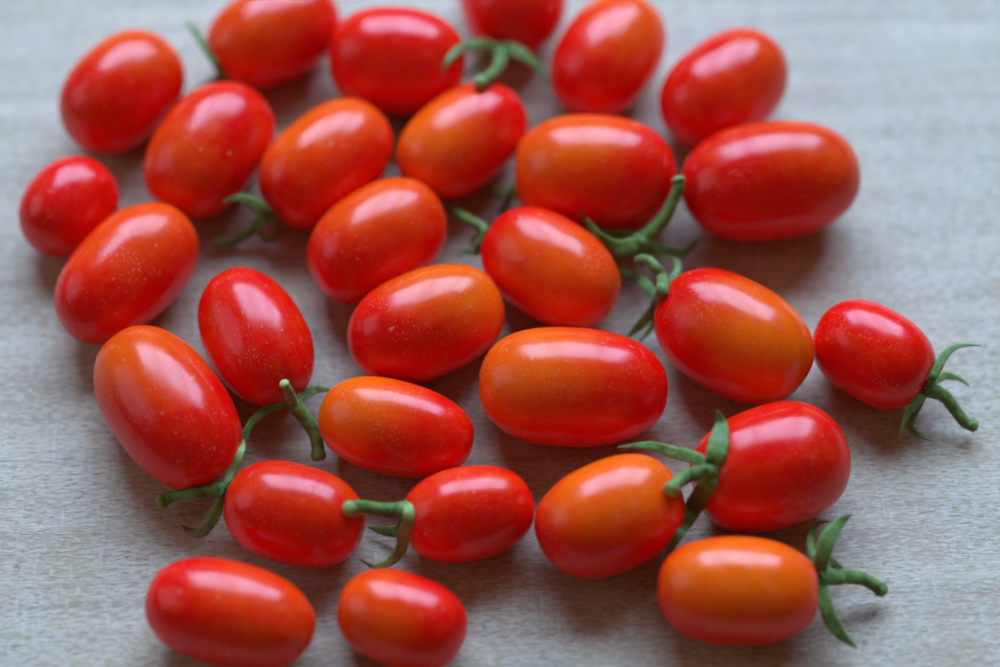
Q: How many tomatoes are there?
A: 29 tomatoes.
